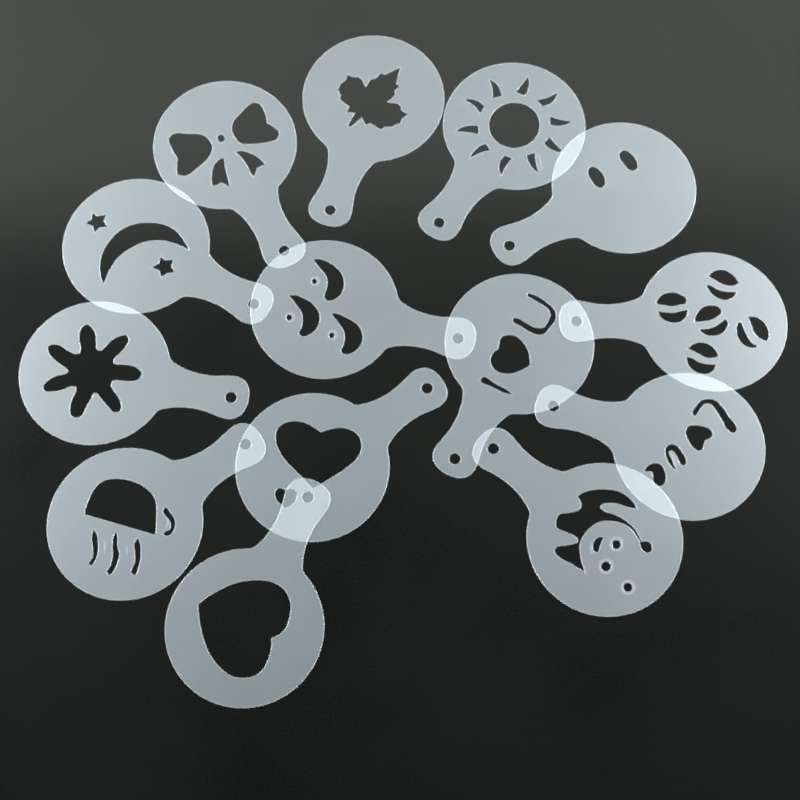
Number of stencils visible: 14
